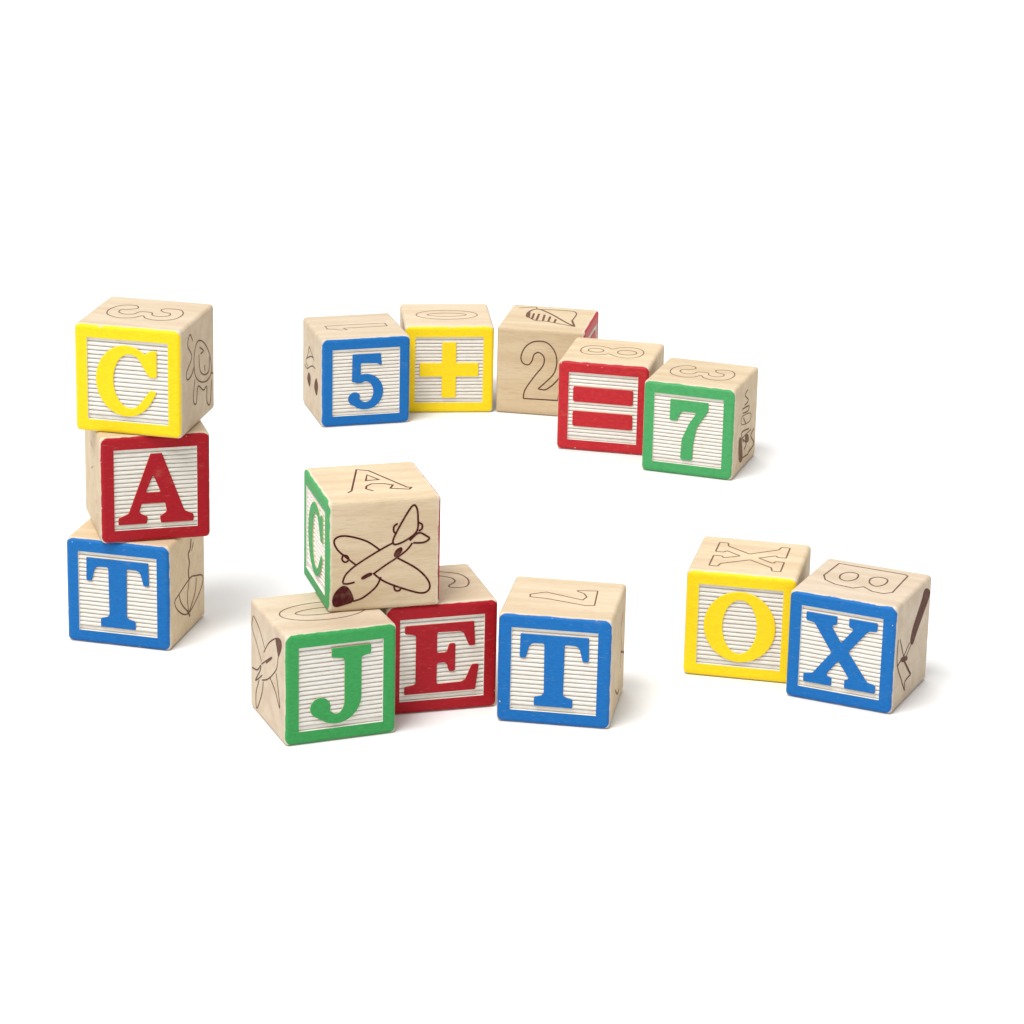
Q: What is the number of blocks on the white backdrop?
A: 14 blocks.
